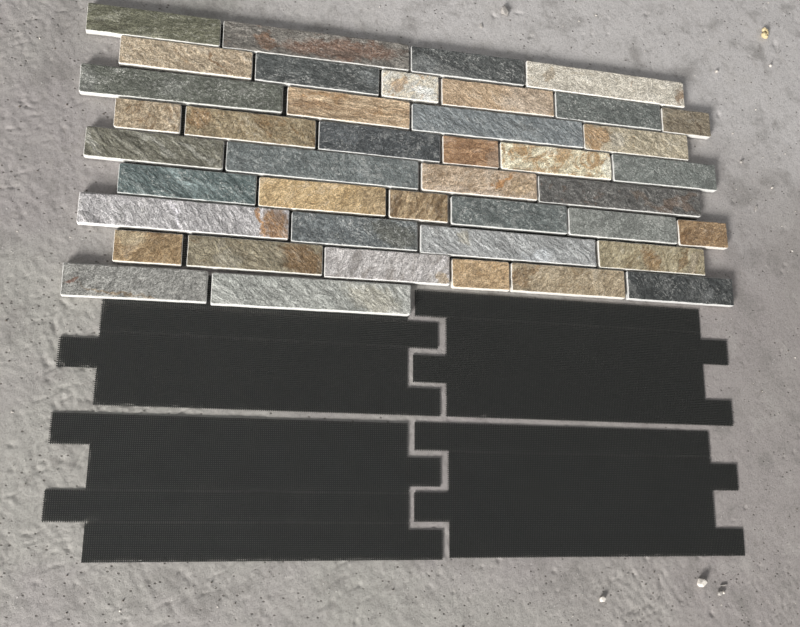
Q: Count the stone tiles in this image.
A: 42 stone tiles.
